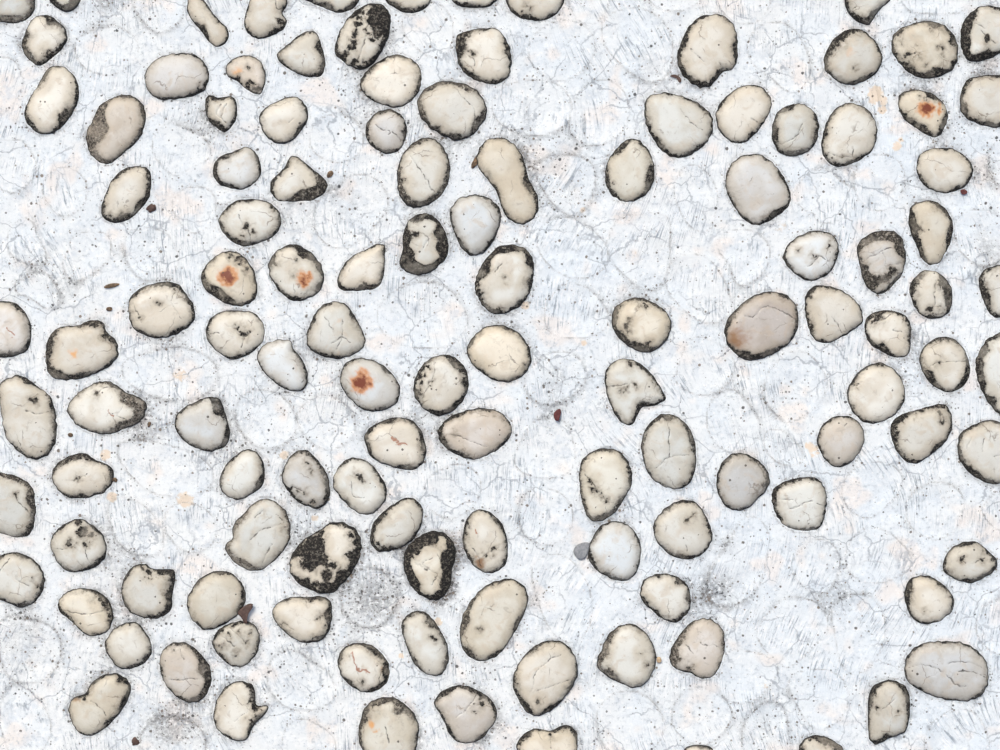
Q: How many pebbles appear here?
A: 120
